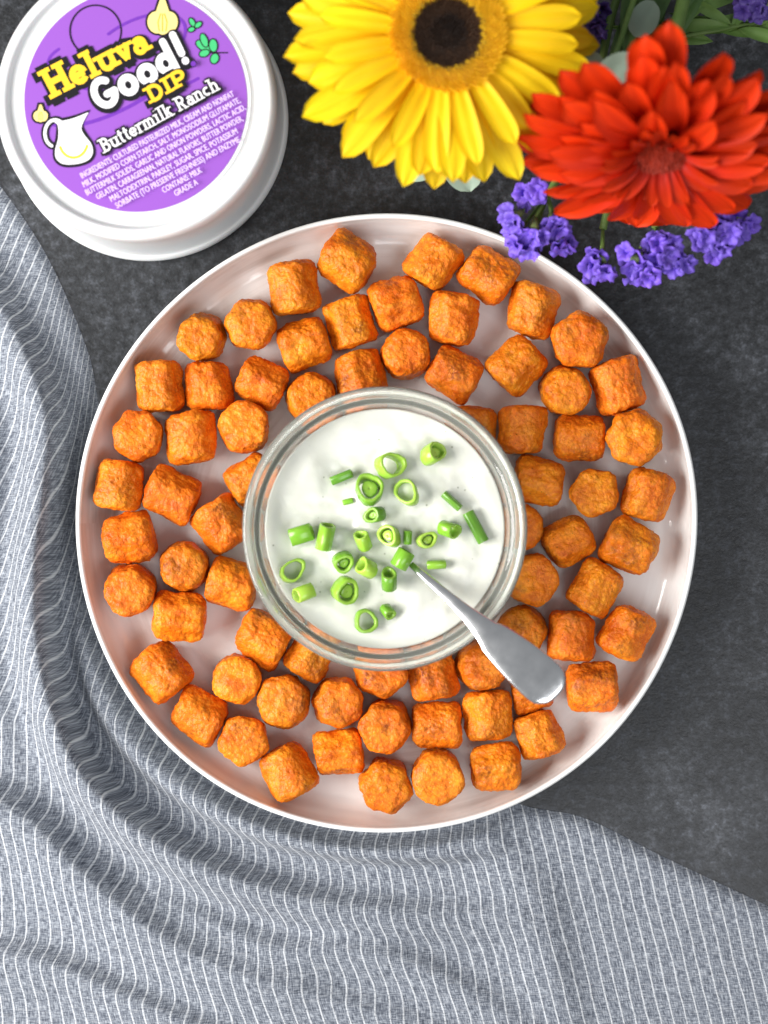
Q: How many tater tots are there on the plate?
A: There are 71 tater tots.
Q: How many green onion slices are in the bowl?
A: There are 26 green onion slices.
